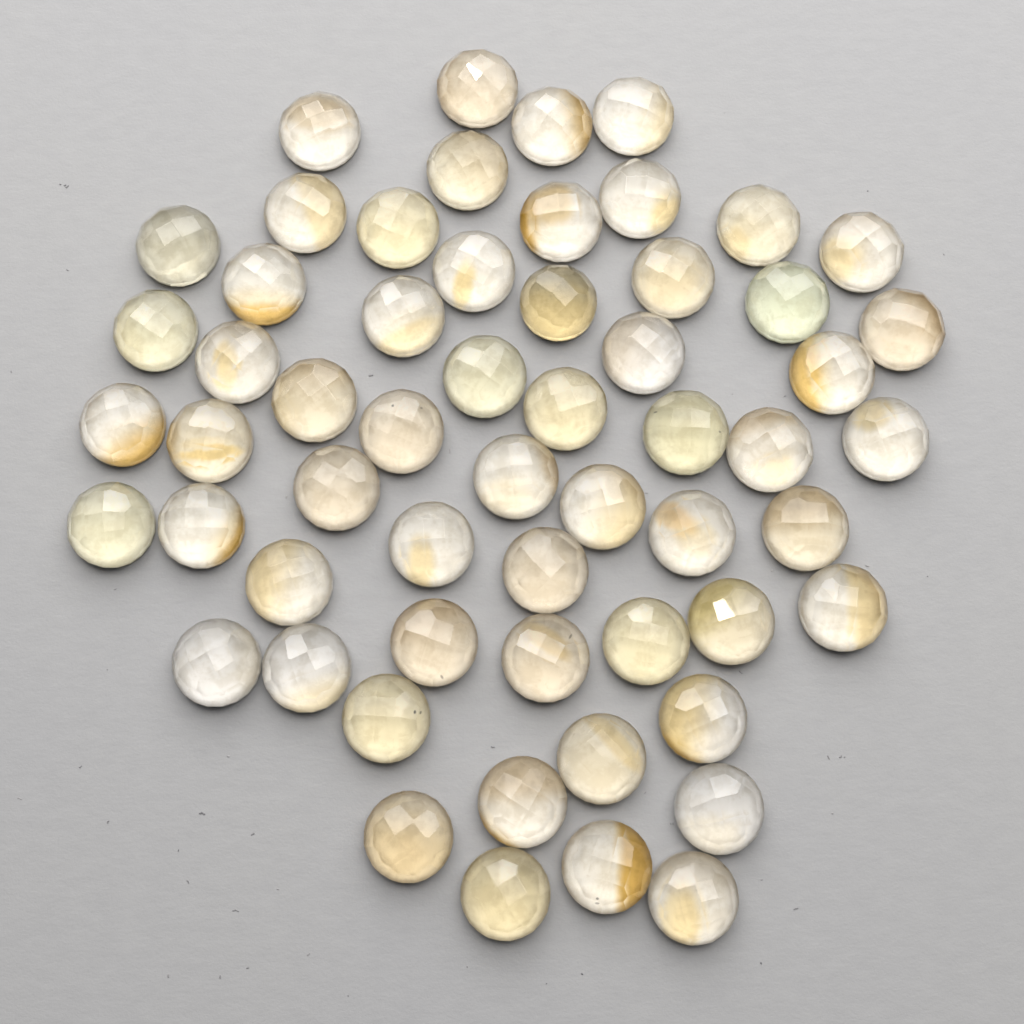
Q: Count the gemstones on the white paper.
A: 58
